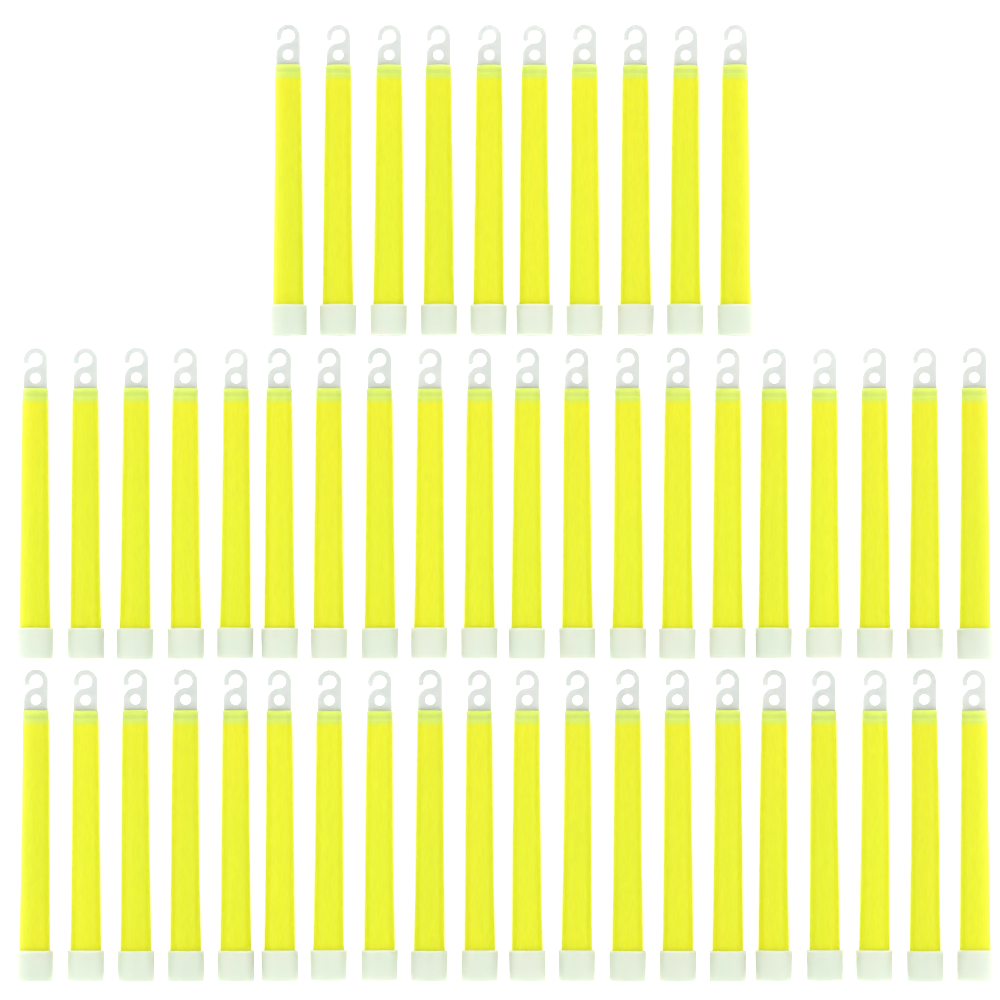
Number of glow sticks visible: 50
